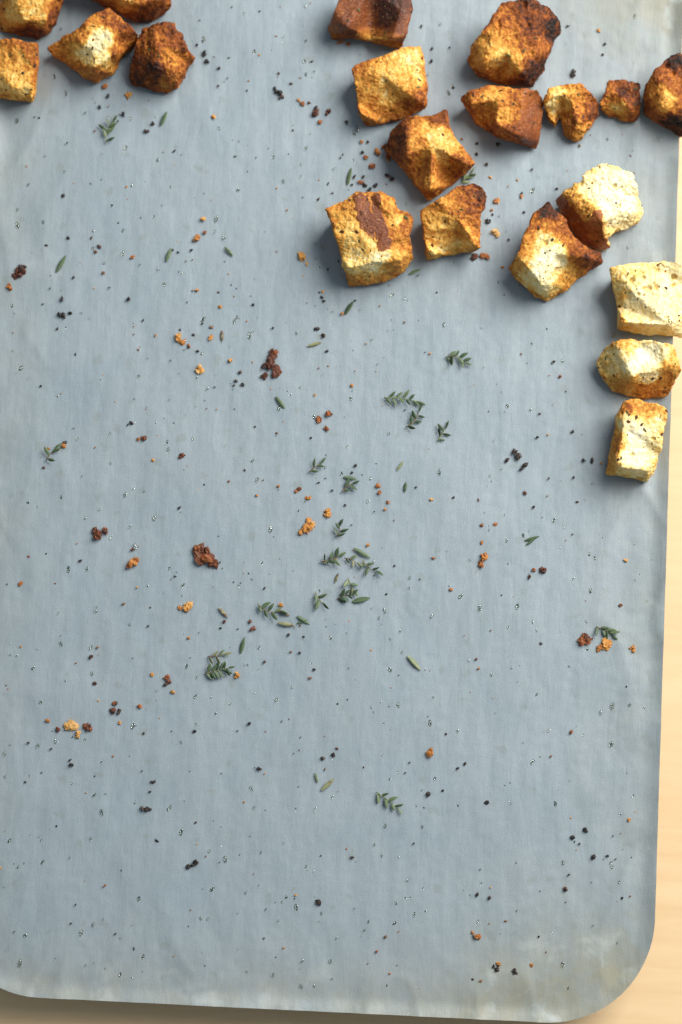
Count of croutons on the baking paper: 20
